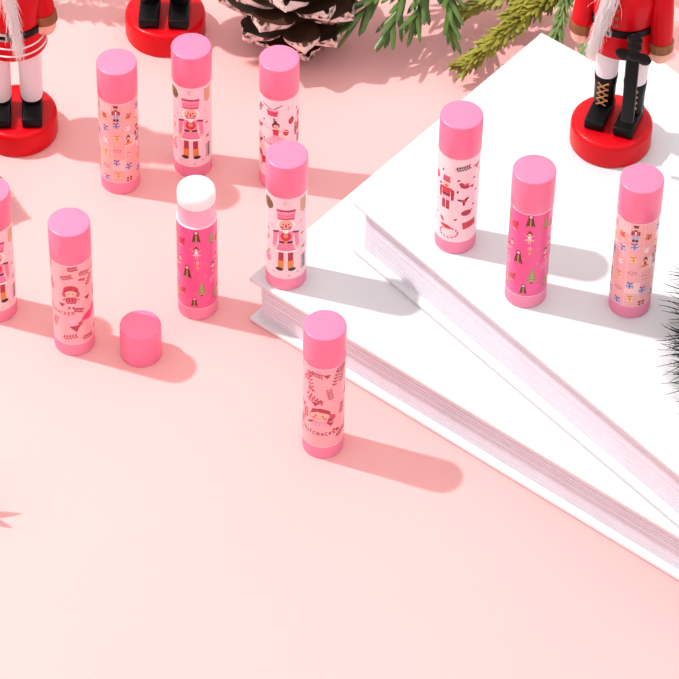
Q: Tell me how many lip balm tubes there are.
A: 11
